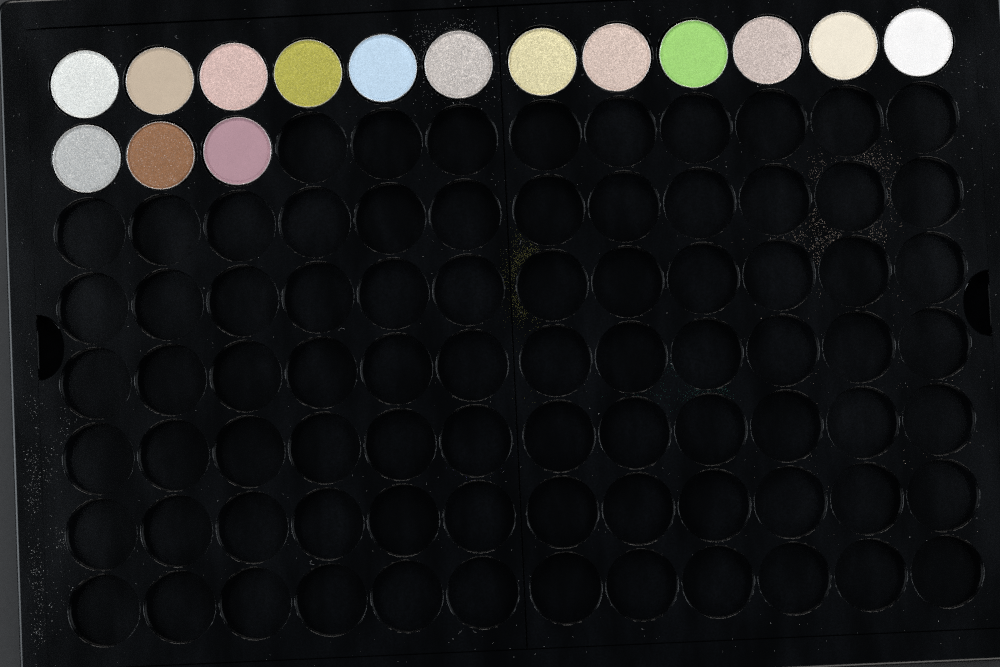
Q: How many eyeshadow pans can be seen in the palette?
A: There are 15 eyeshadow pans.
